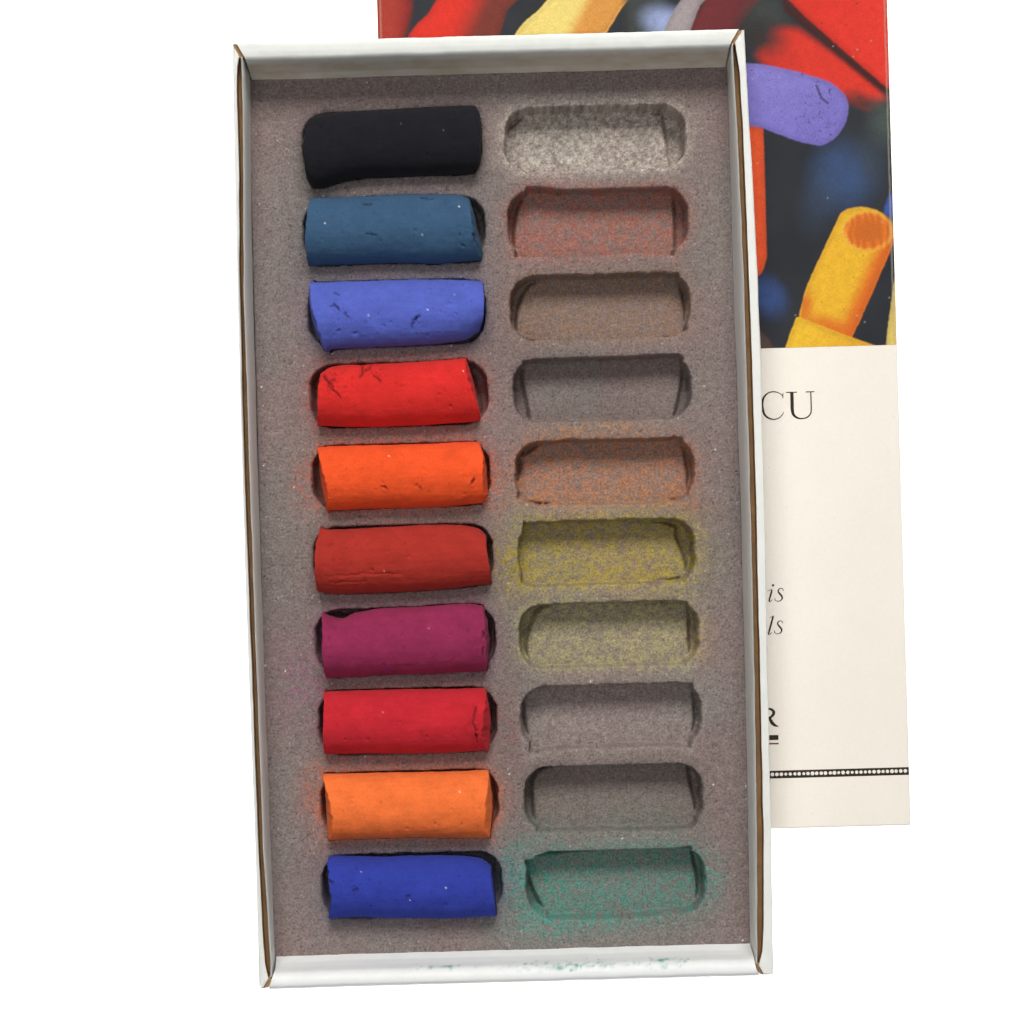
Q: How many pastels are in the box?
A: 10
